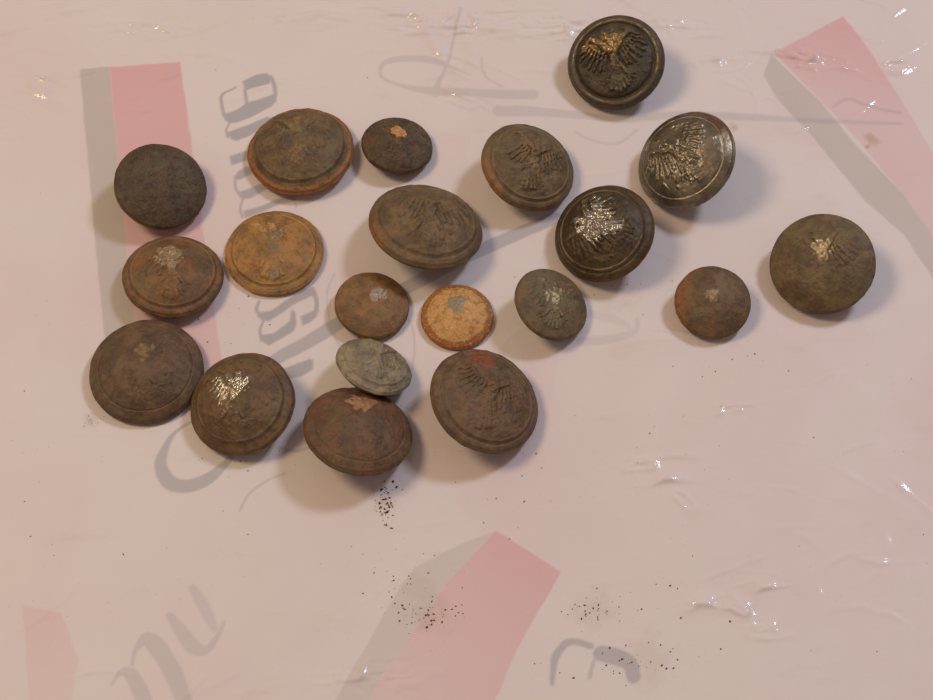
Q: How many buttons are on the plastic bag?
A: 20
